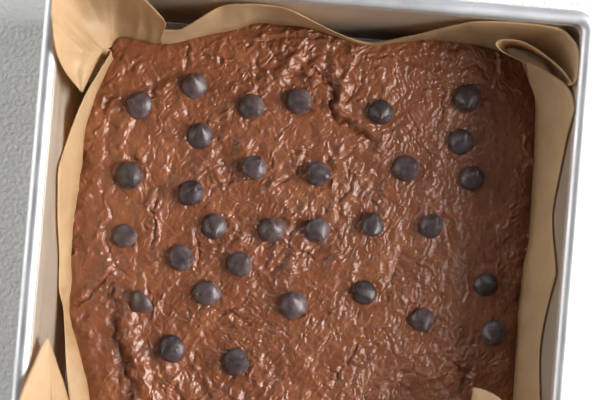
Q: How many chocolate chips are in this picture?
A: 31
